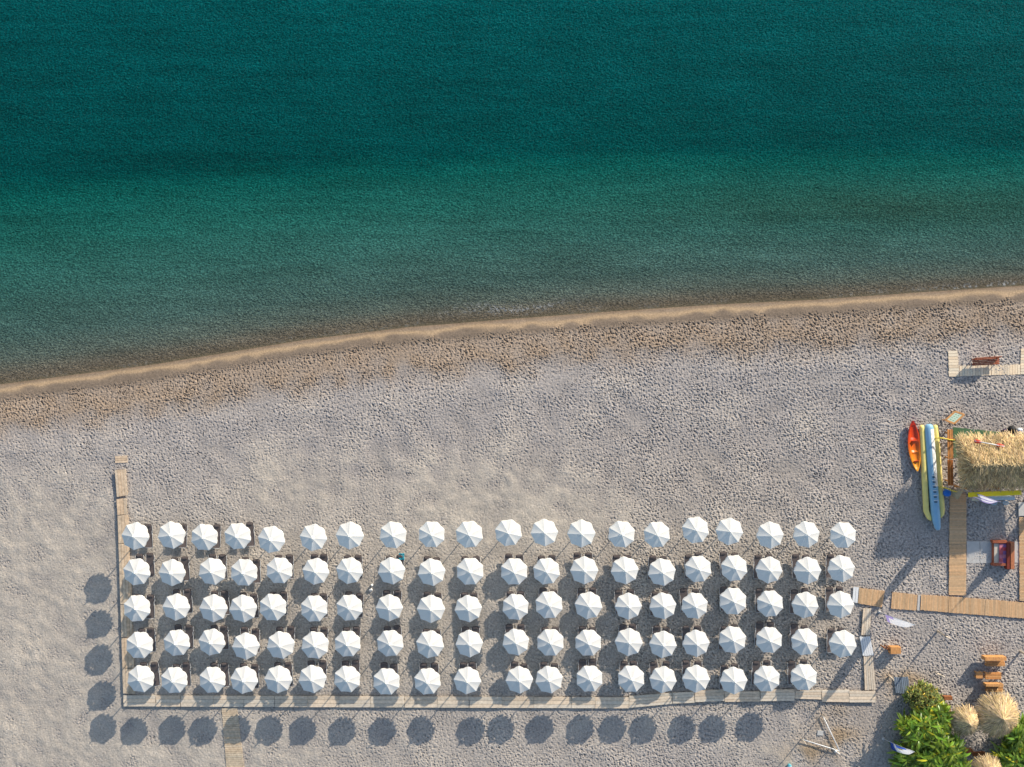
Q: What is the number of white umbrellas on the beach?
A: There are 99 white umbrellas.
